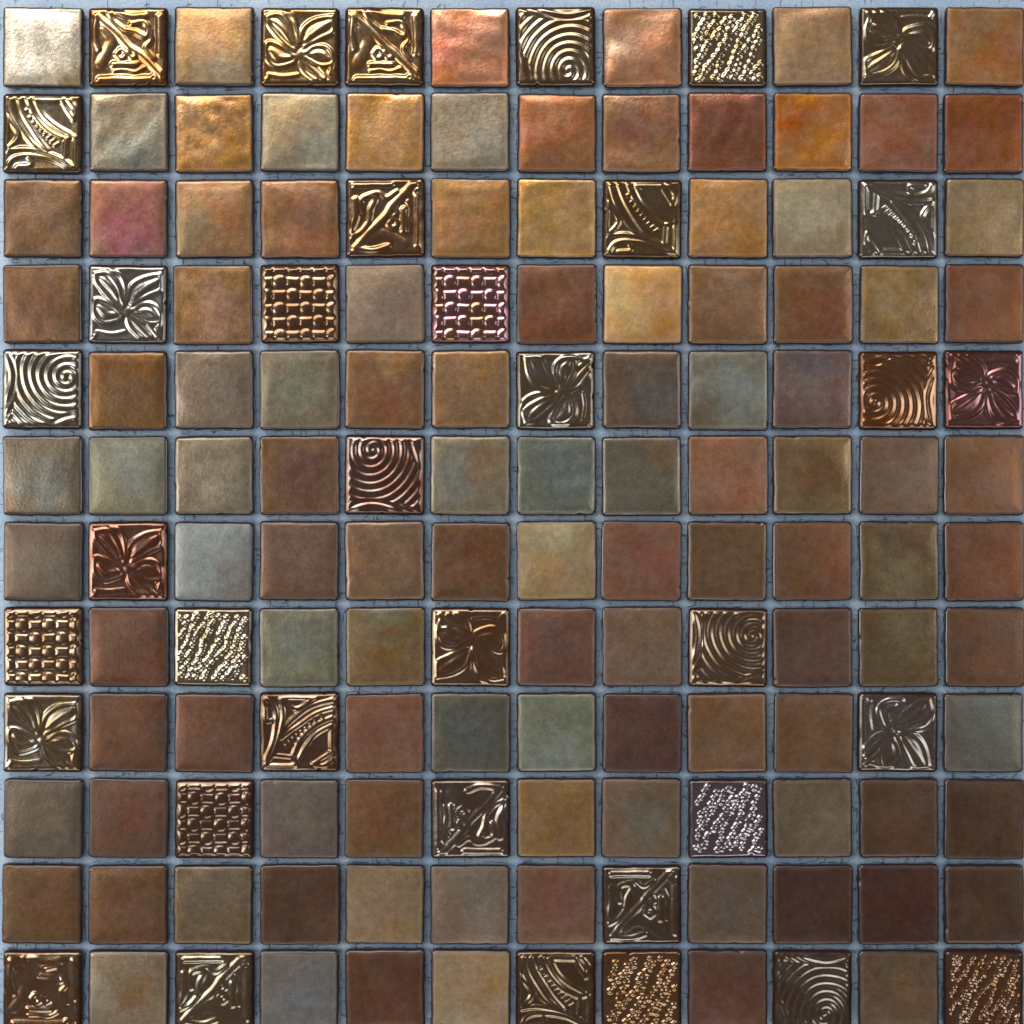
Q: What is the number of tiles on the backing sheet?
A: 144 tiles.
